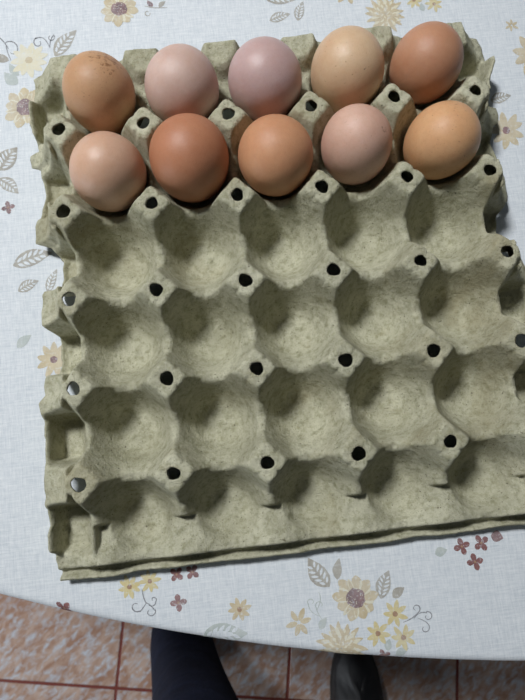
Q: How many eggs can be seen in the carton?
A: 10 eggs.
